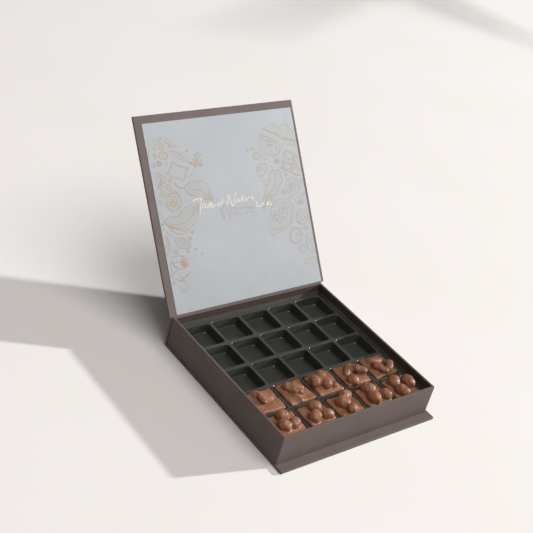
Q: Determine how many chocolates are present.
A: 10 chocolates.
